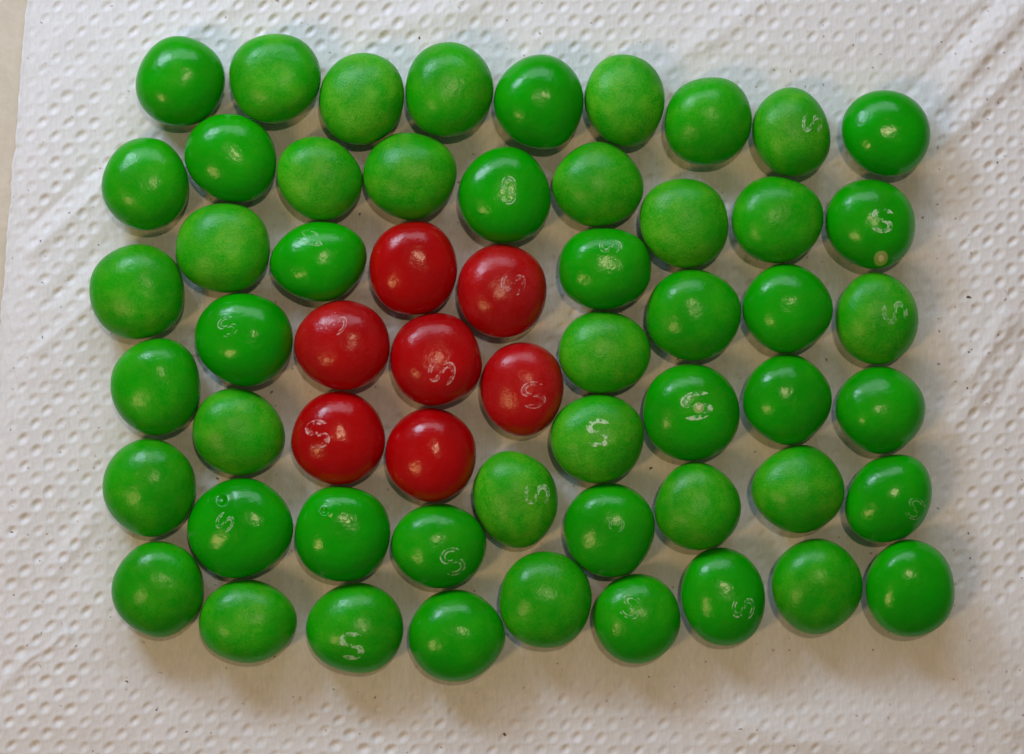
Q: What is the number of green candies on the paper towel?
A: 51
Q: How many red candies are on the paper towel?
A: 7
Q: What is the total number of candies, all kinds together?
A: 58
